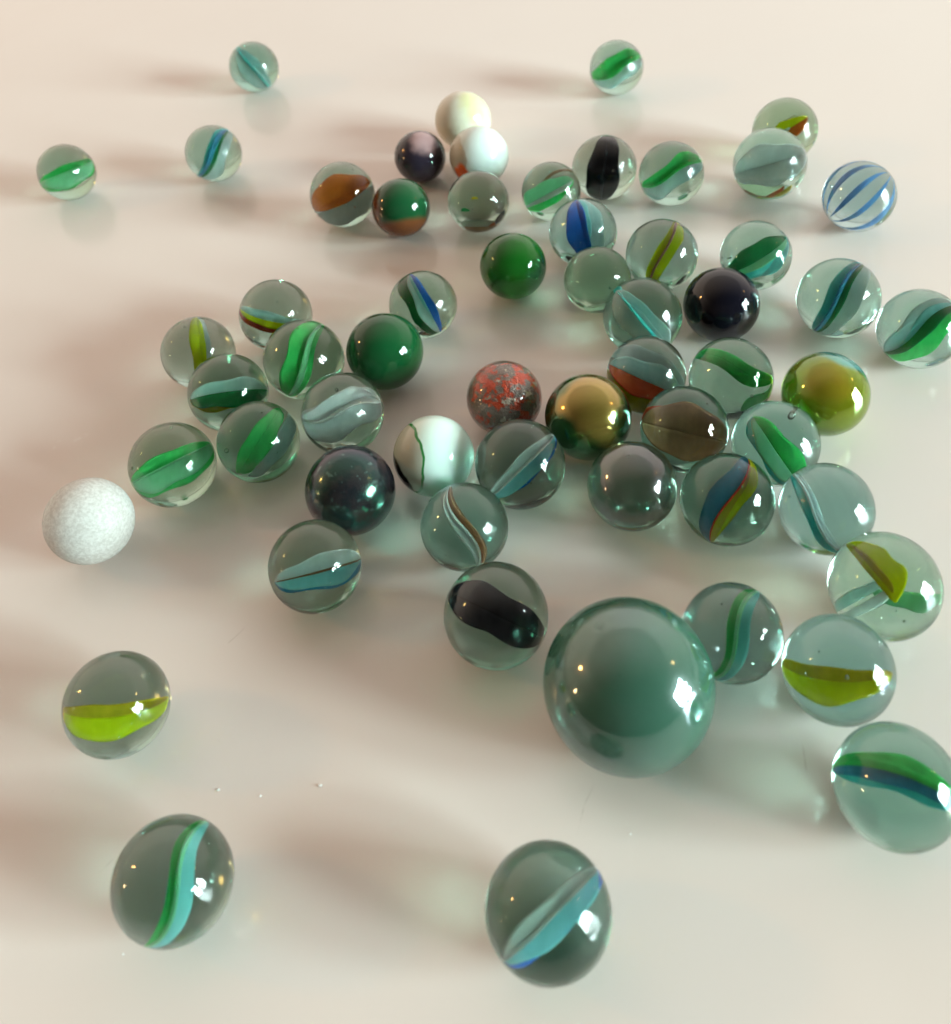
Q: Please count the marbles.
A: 59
